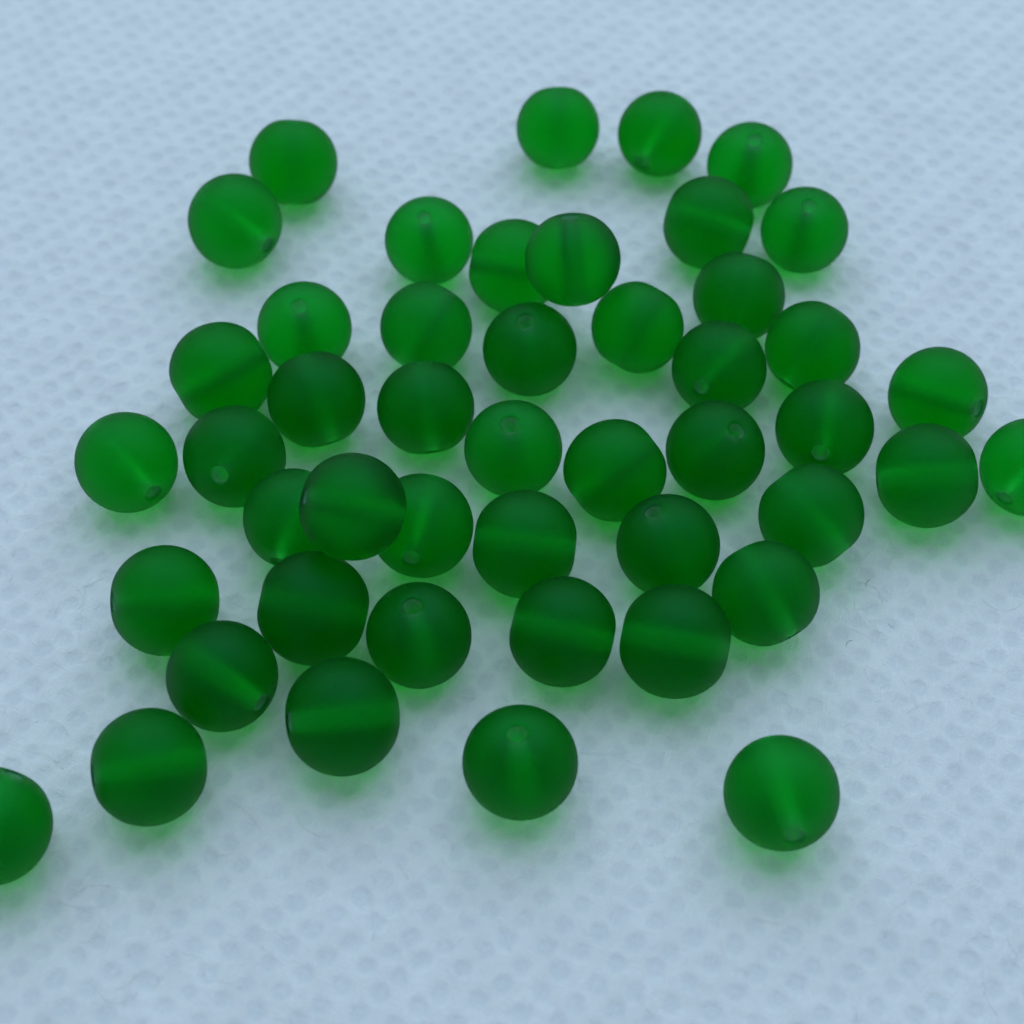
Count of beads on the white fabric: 47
